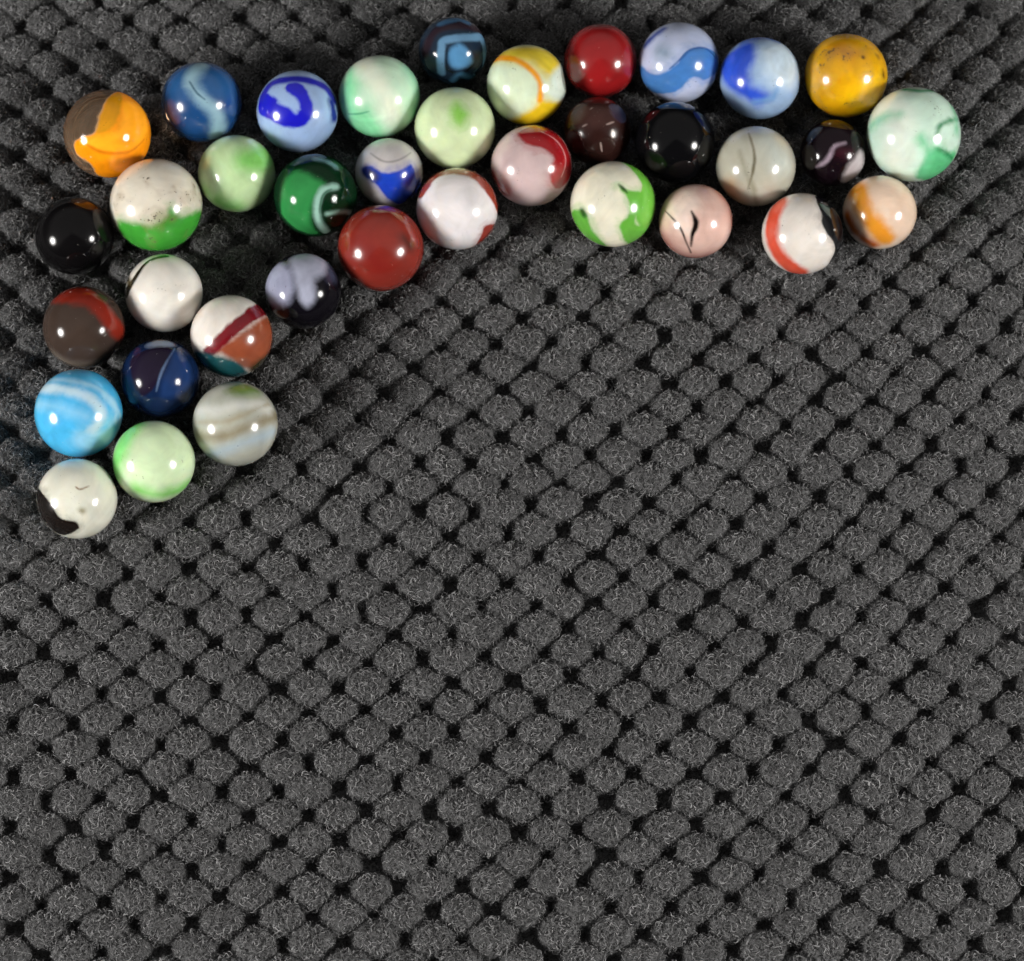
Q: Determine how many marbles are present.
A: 37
